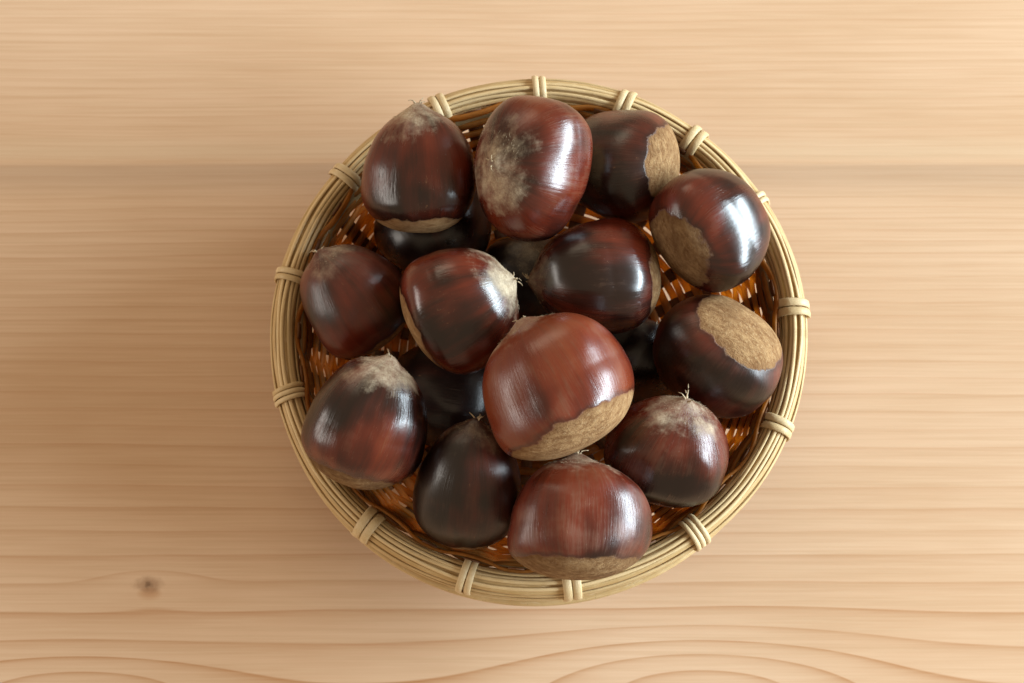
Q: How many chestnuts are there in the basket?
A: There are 17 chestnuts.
